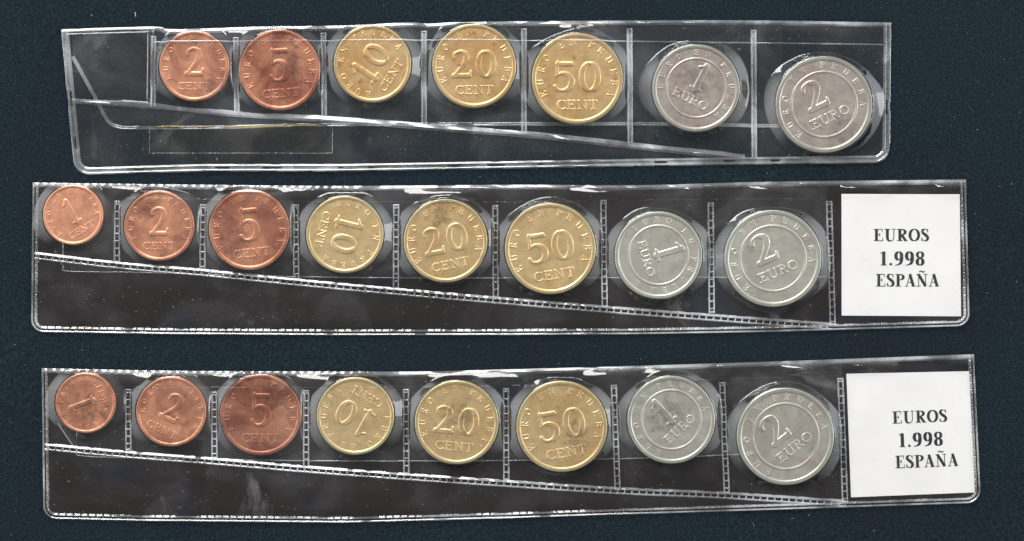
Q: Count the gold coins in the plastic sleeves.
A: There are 9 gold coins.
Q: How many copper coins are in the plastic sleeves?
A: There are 8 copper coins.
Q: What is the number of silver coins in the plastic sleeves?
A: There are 6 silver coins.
